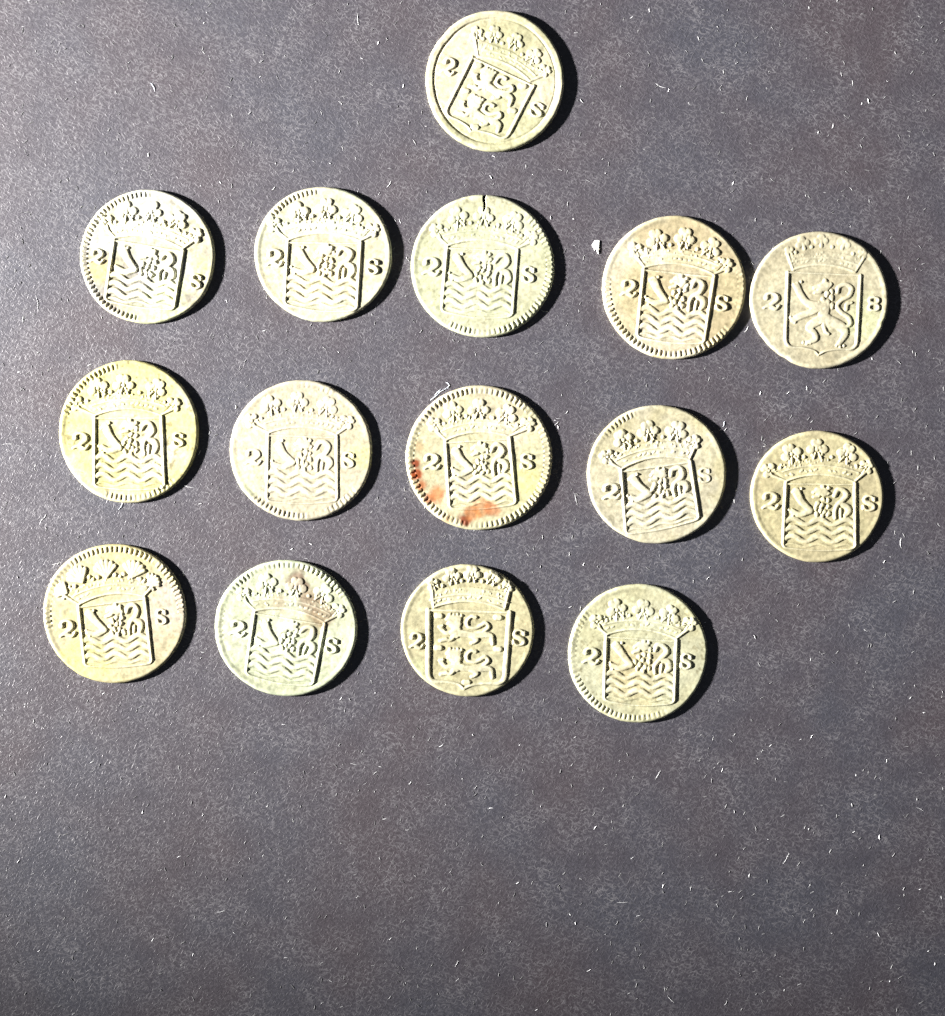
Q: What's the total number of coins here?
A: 15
